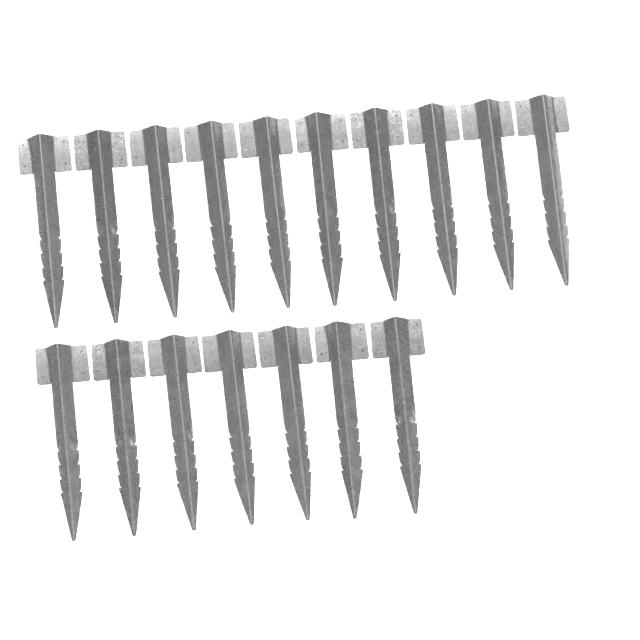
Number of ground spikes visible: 17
